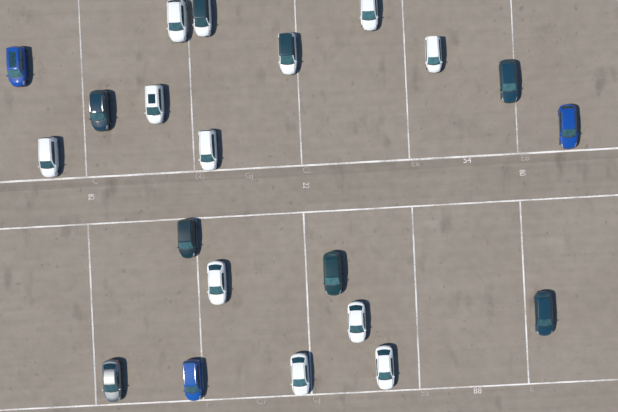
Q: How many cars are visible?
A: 21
